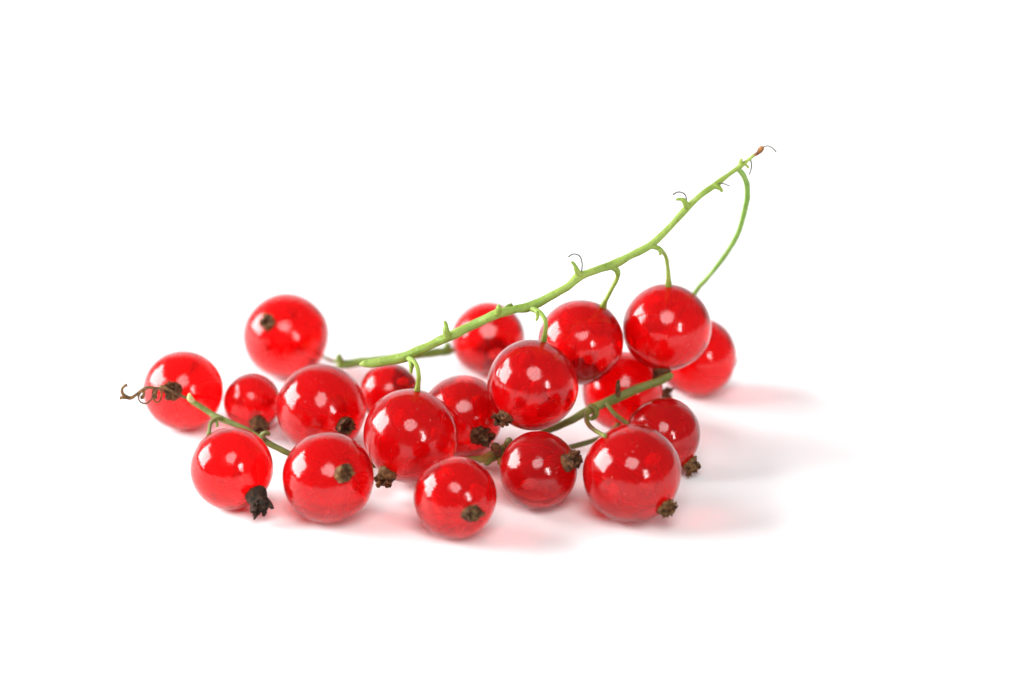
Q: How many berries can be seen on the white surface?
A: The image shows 19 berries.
